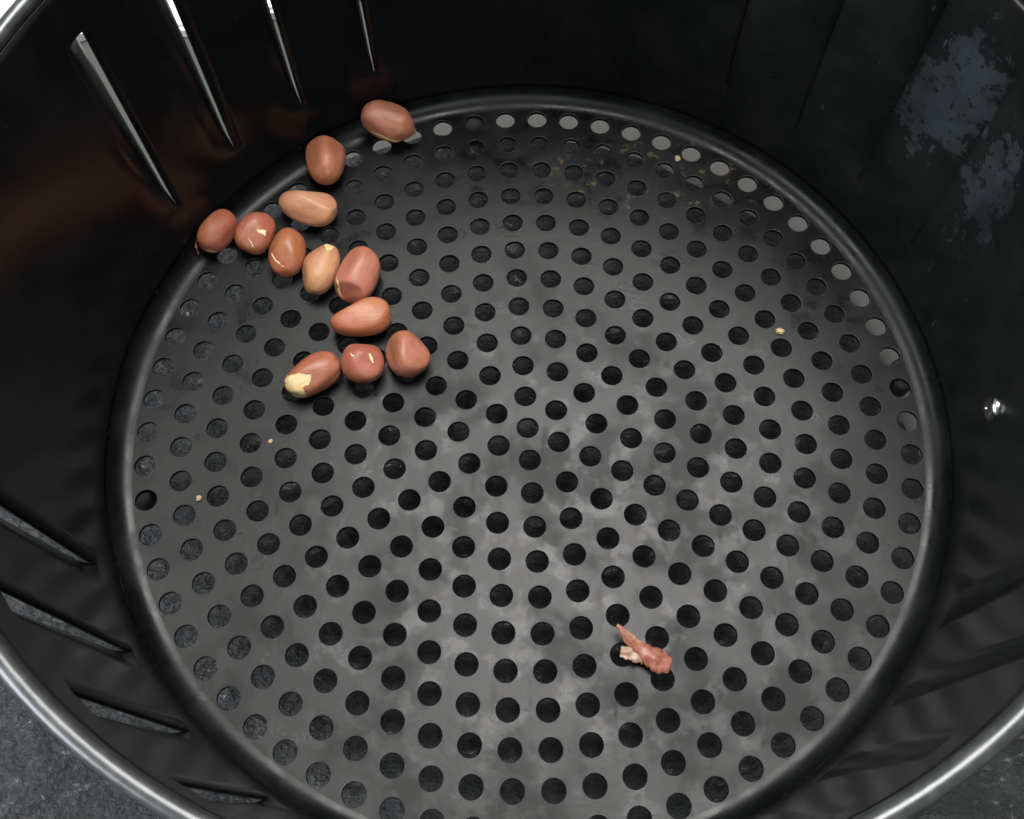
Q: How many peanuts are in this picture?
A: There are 12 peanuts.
